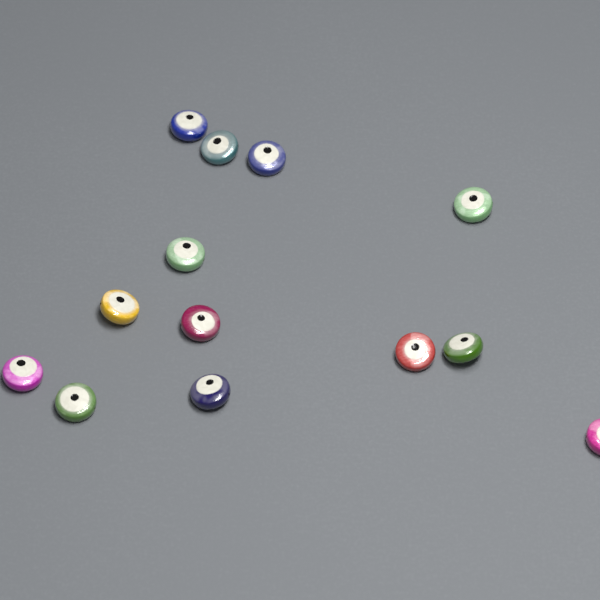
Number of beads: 13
